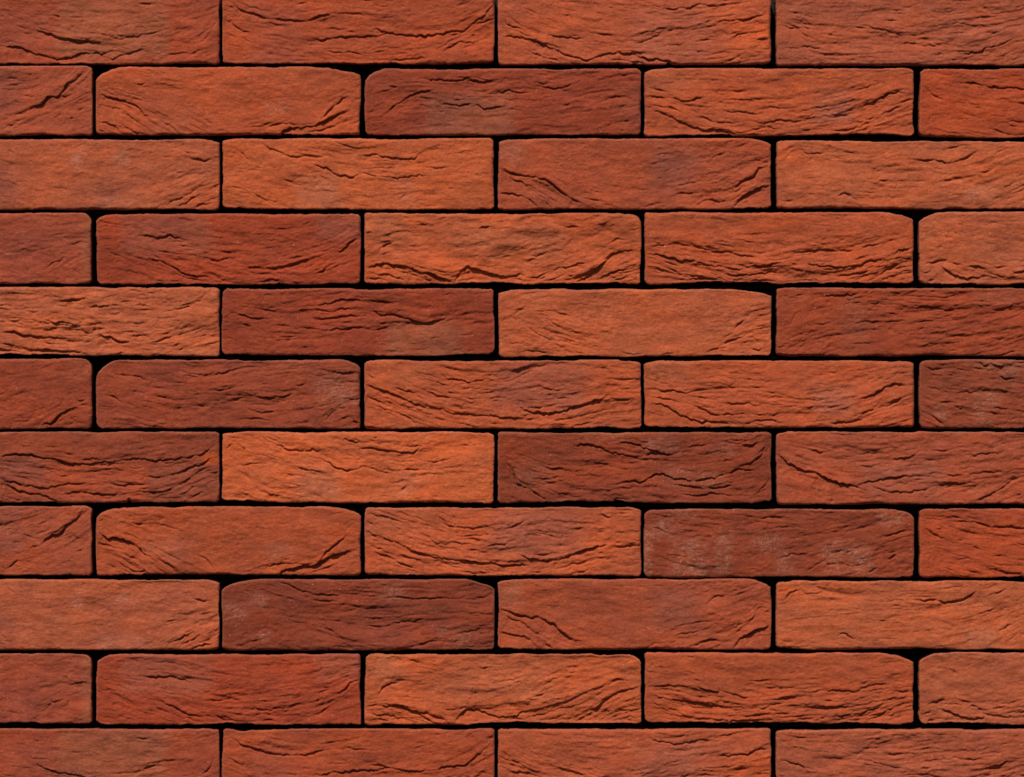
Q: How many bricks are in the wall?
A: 49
